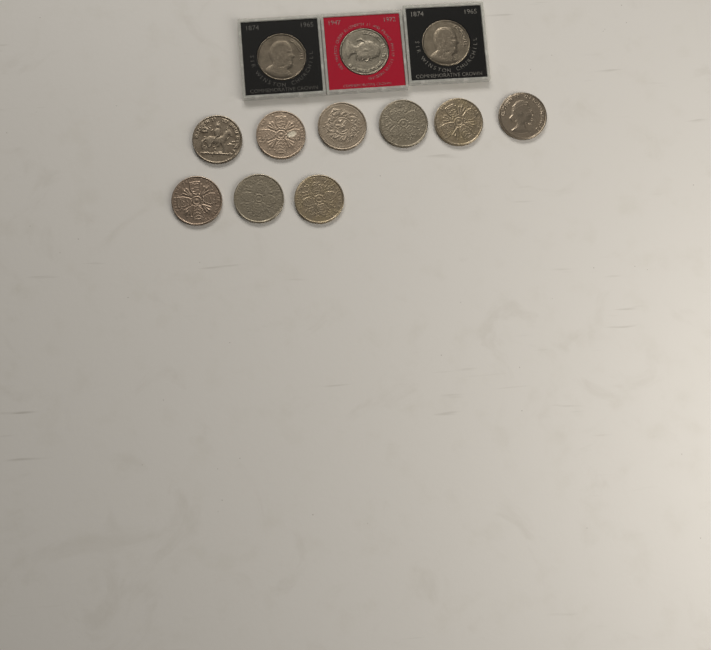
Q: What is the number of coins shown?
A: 12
